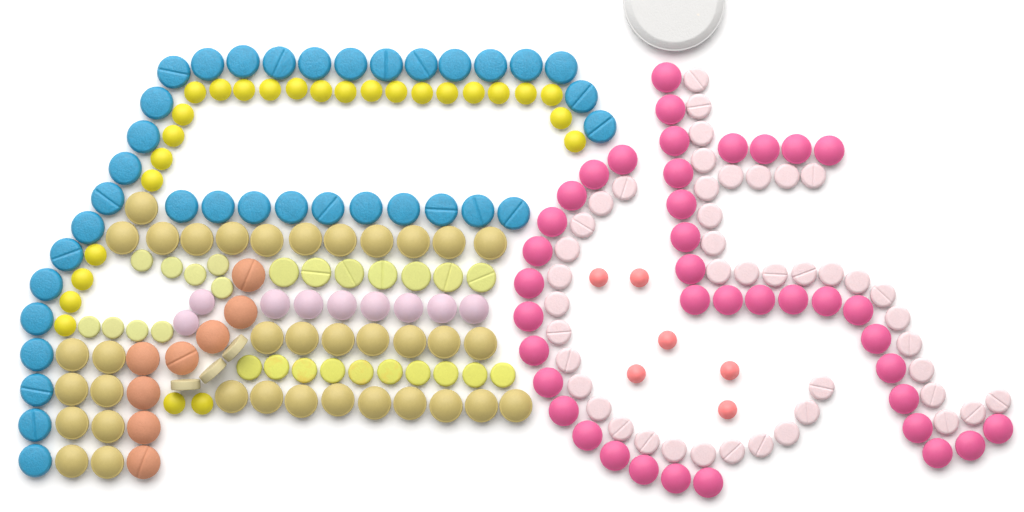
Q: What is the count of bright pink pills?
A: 39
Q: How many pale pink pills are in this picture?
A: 44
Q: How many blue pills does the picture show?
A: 36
